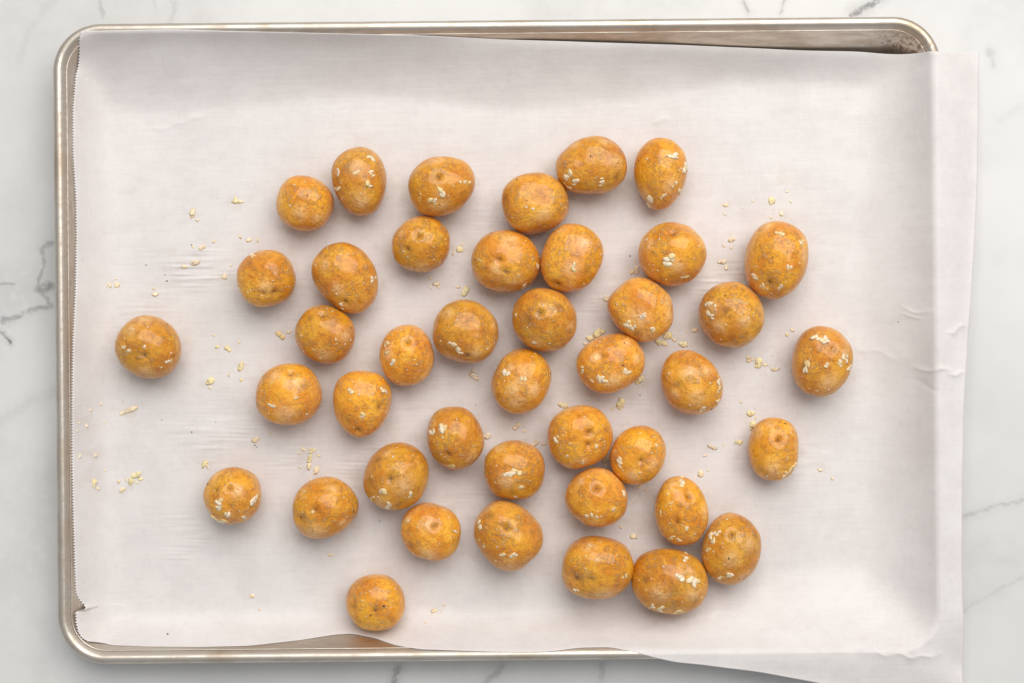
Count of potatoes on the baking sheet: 42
